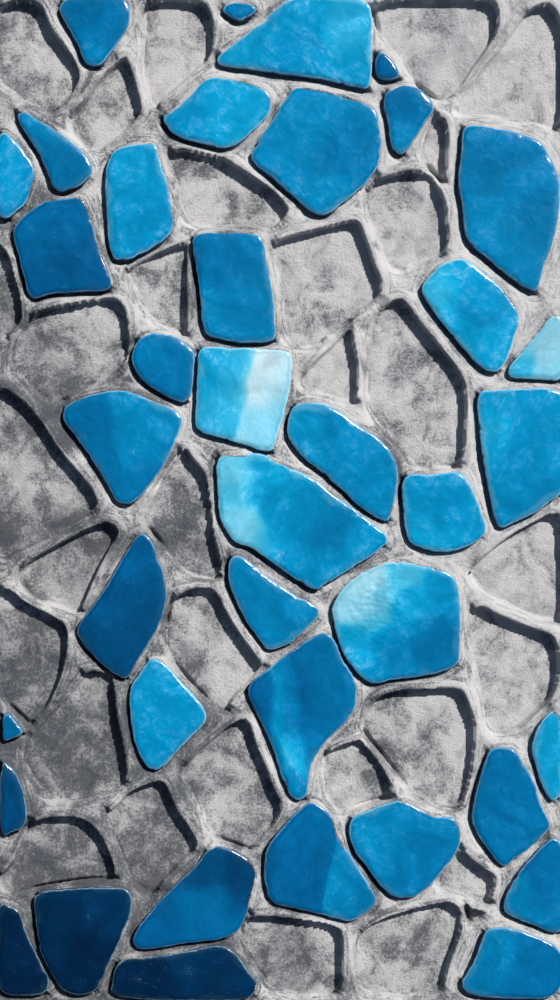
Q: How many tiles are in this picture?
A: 39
